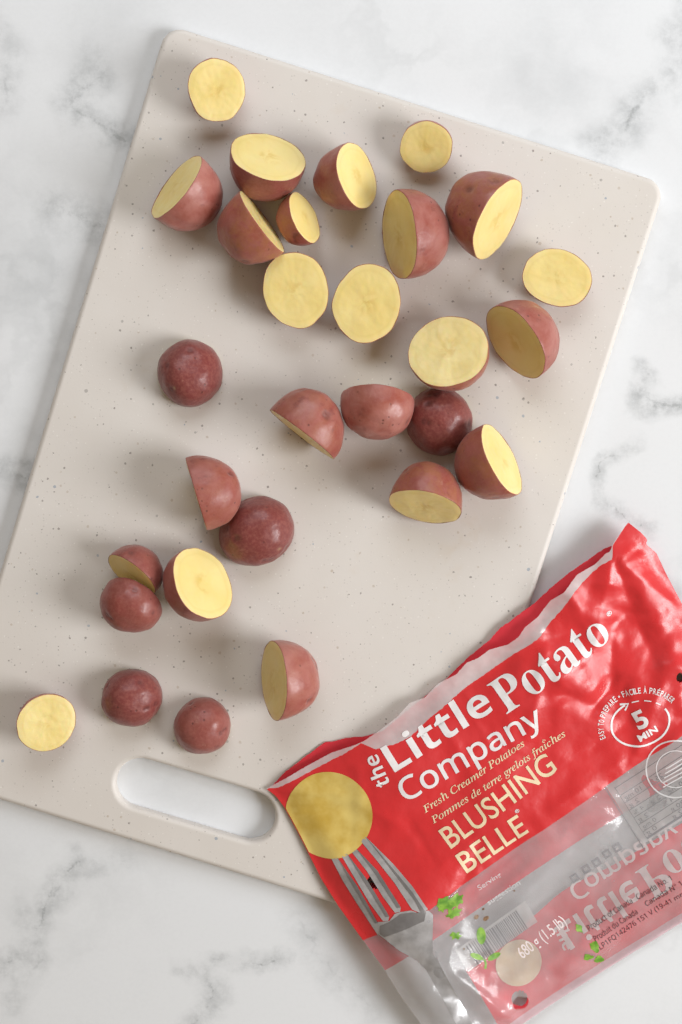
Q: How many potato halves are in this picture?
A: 29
